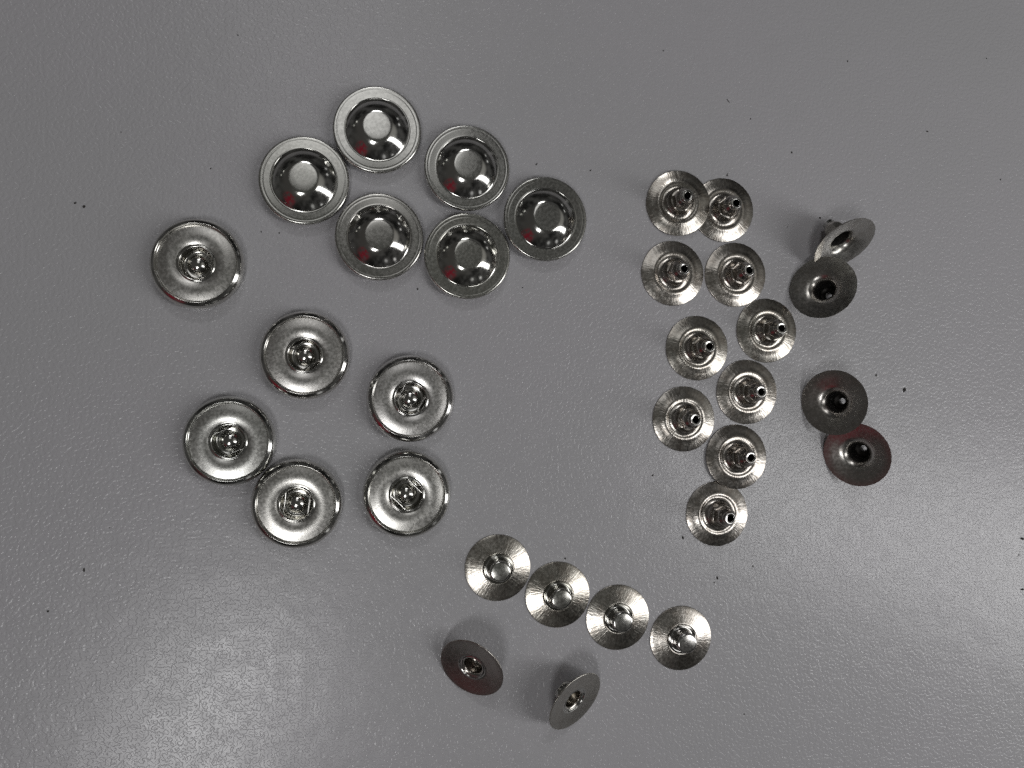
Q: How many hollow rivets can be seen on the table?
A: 14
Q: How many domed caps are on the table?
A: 6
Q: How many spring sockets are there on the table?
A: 6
